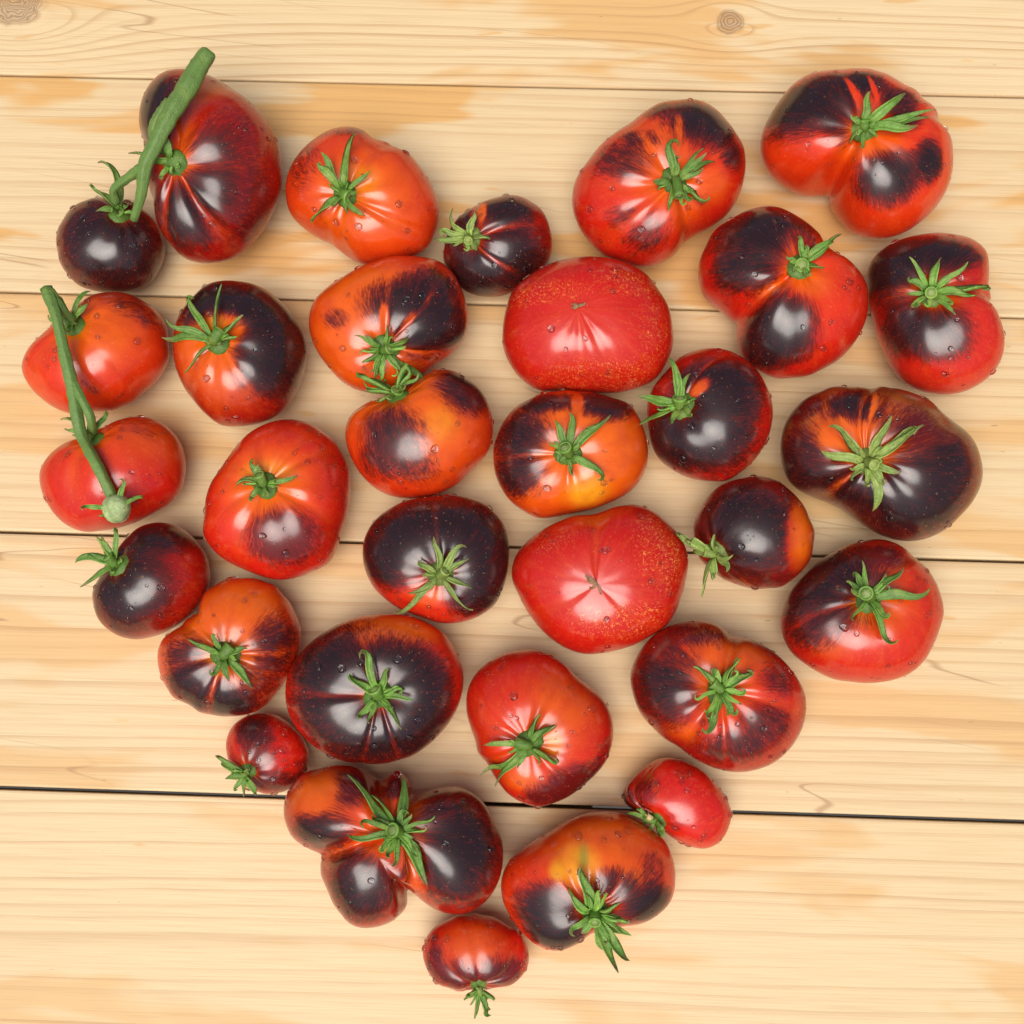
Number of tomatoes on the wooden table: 32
